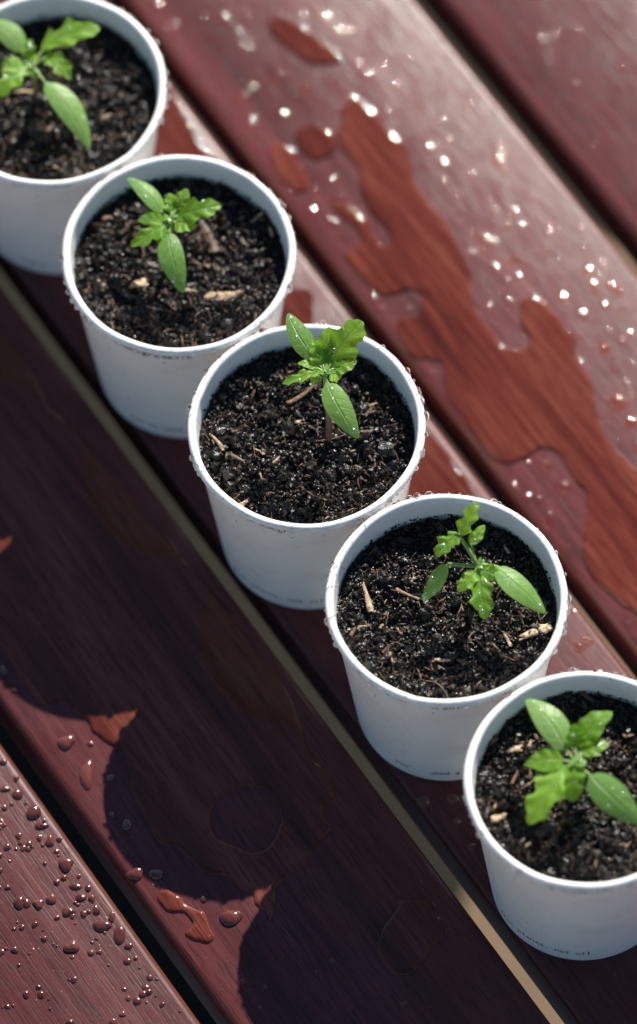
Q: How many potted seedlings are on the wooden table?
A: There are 5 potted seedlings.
